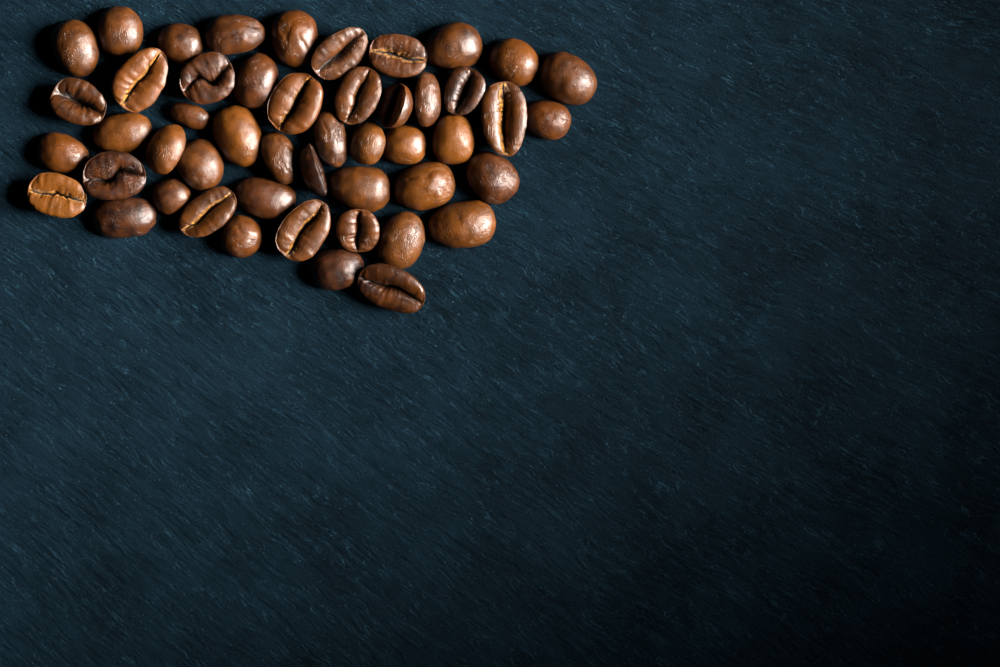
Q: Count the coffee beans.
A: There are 49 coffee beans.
